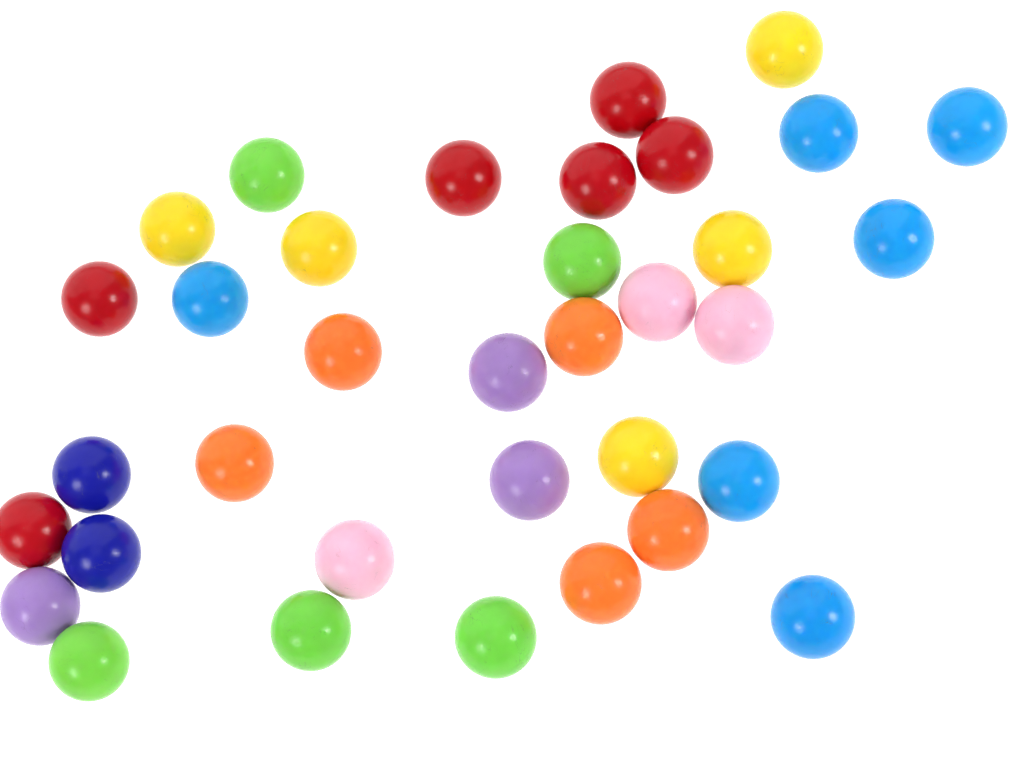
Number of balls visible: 35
